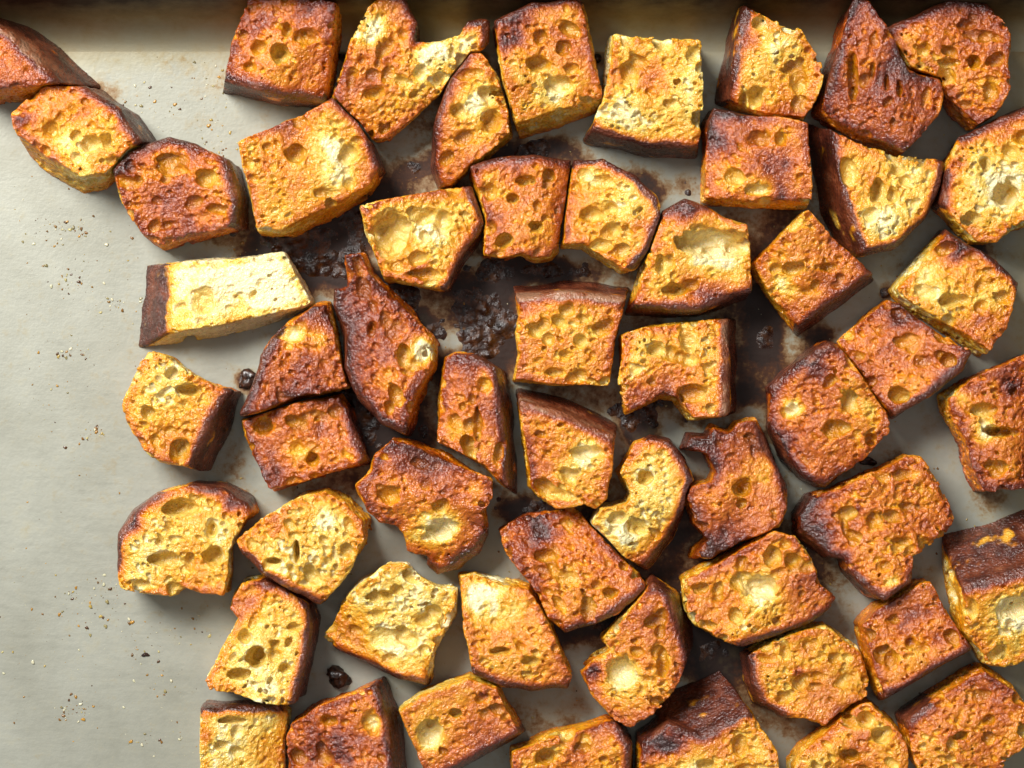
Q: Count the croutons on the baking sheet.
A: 55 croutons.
